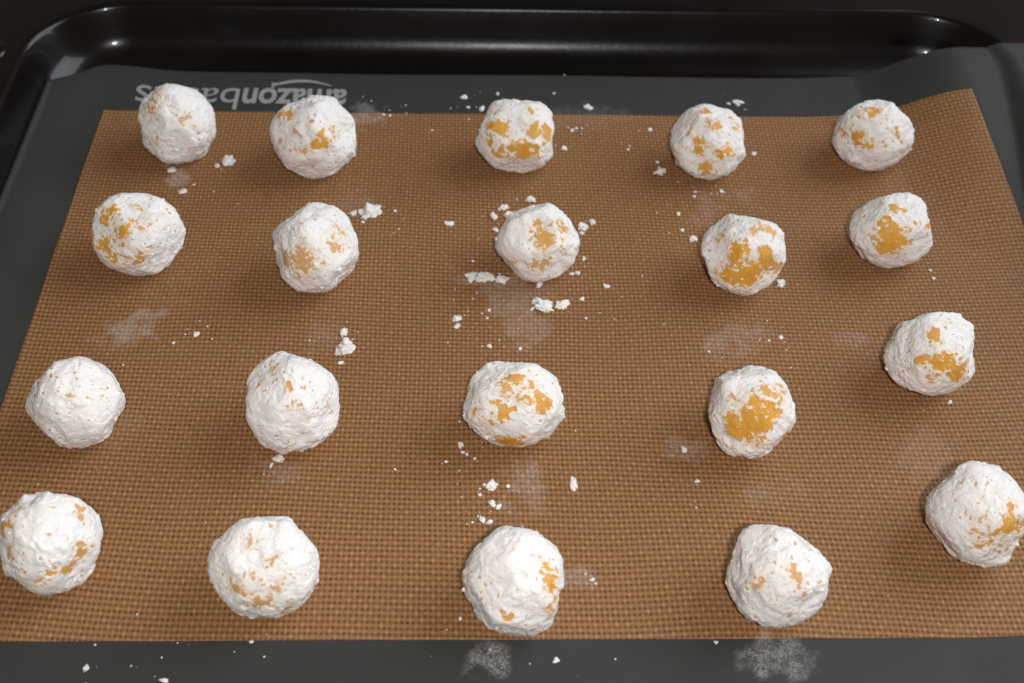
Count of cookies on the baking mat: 20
